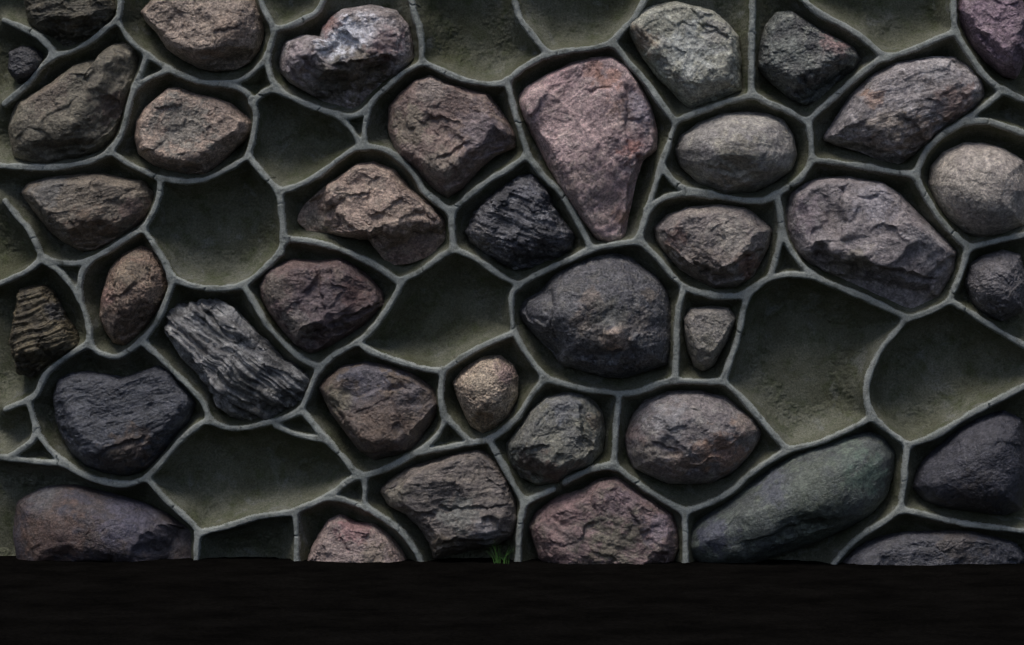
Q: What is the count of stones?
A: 38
